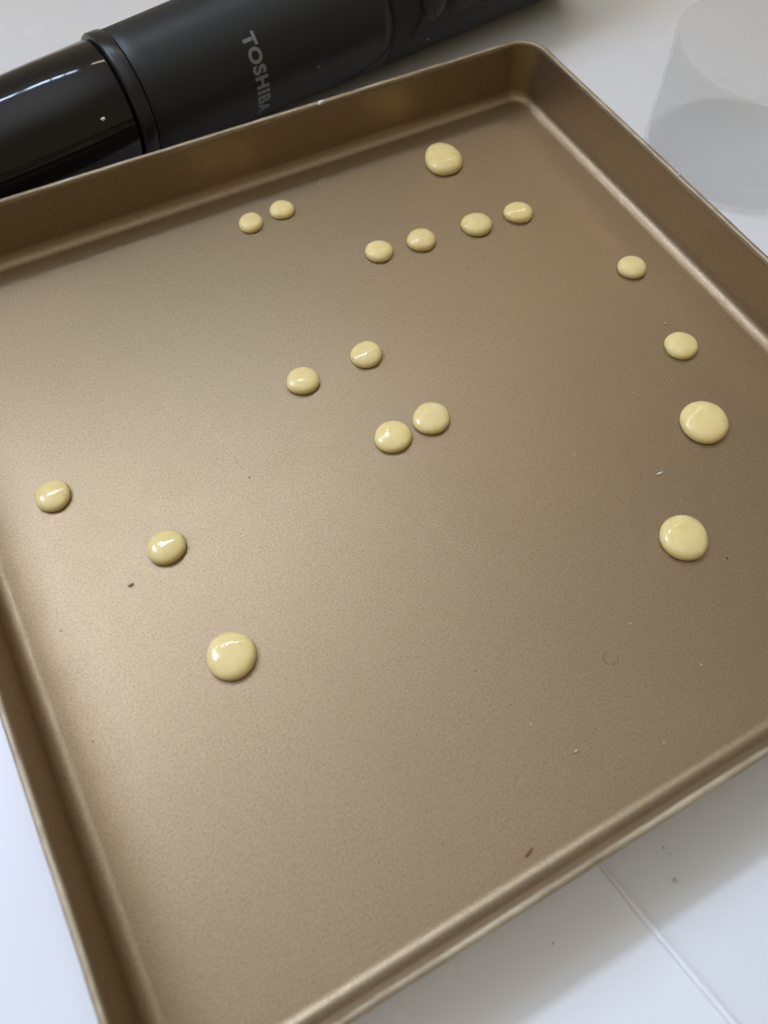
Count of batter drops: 18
